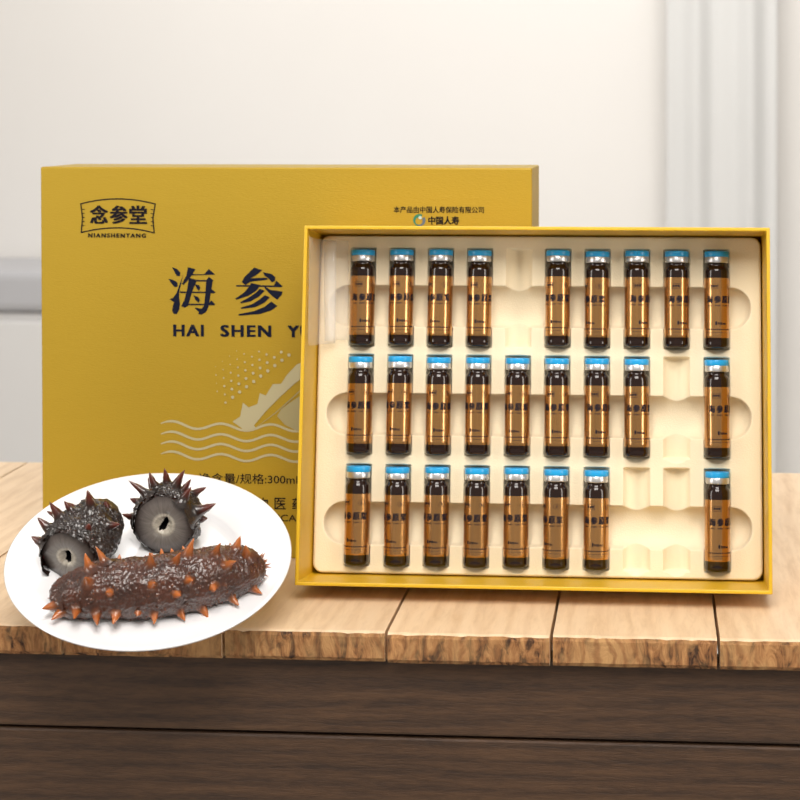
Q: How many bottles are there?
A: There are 26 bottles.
